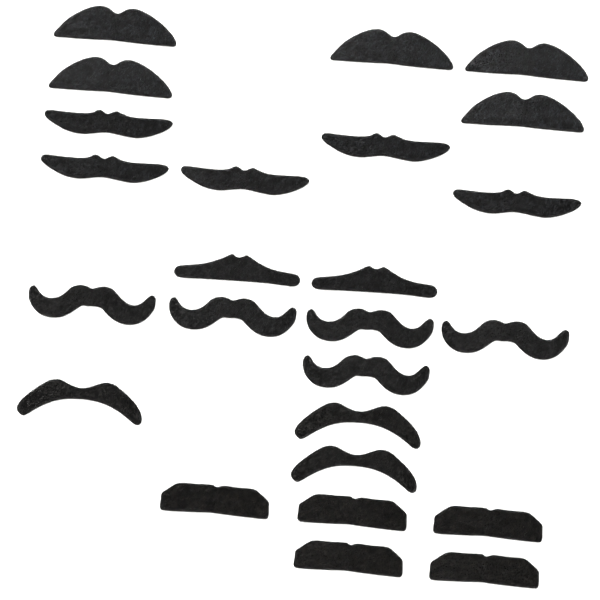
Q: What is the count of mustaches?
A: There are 25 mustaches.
